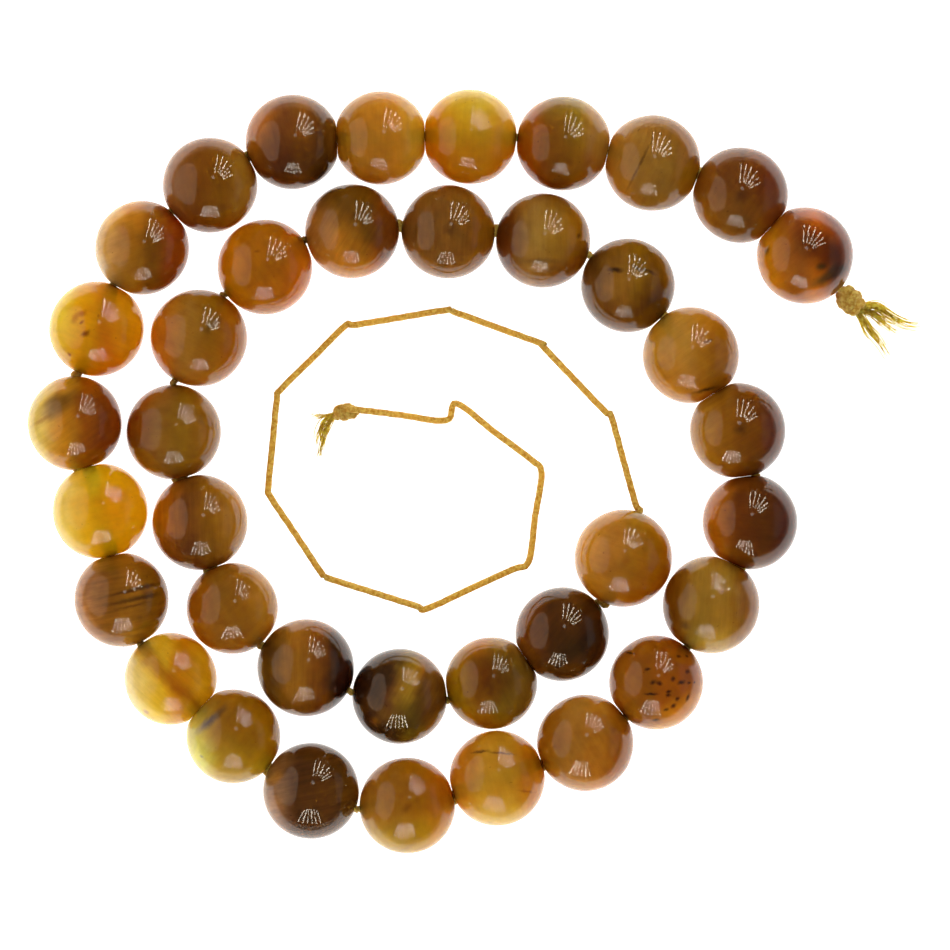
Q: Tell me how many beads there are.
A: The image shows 38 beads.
